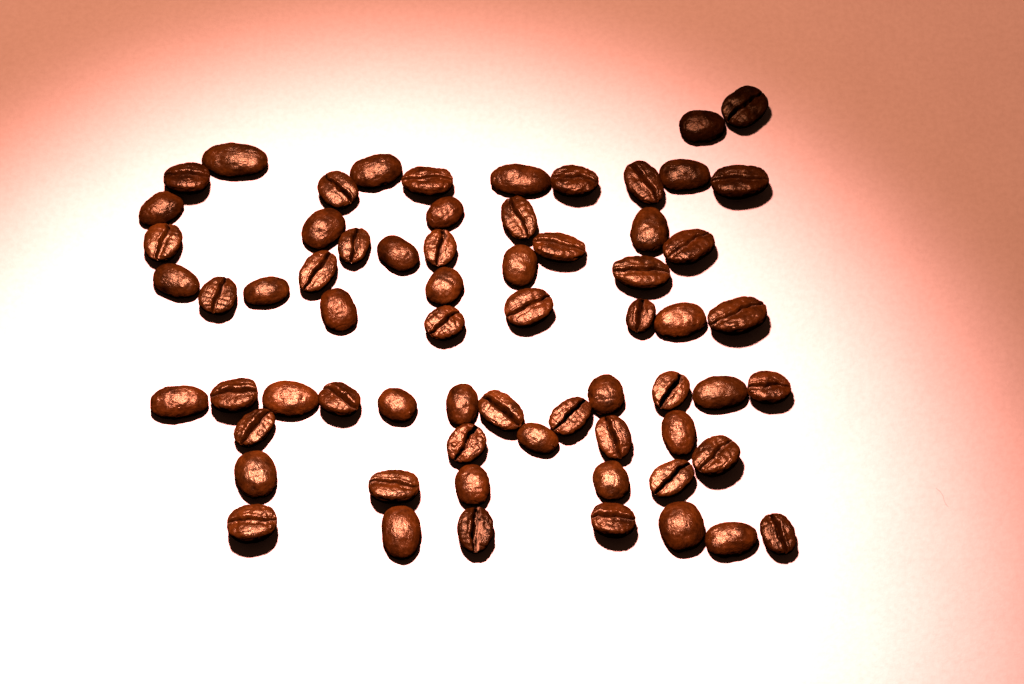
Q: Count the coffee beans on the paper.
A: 66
